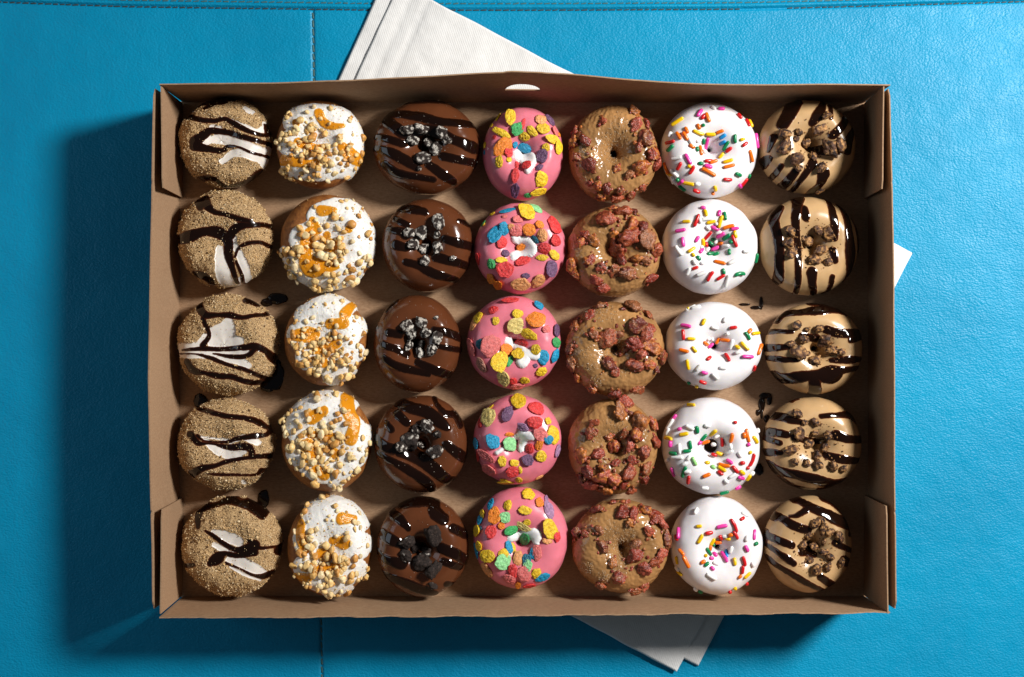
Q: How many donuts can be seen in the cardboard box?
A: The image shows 35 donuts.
